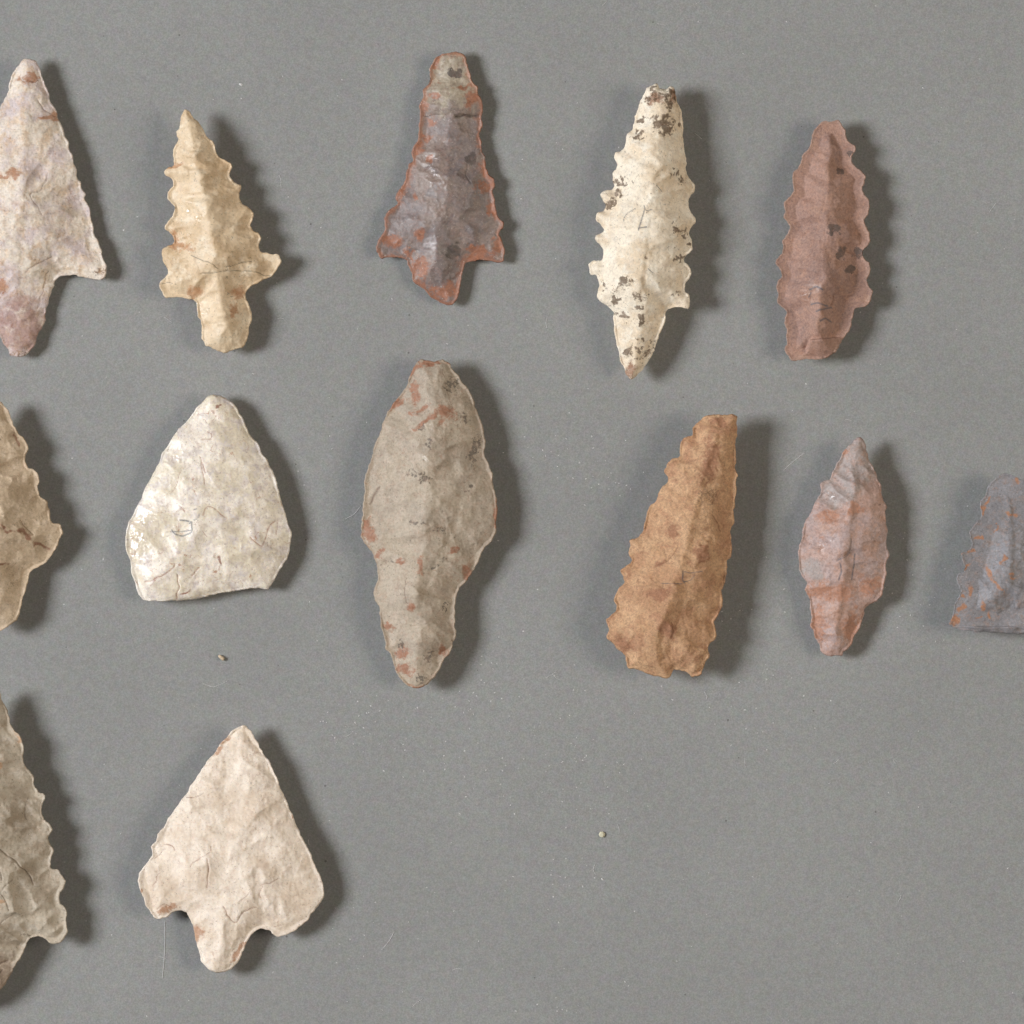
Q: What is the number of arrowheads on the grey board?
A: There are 13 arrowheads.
